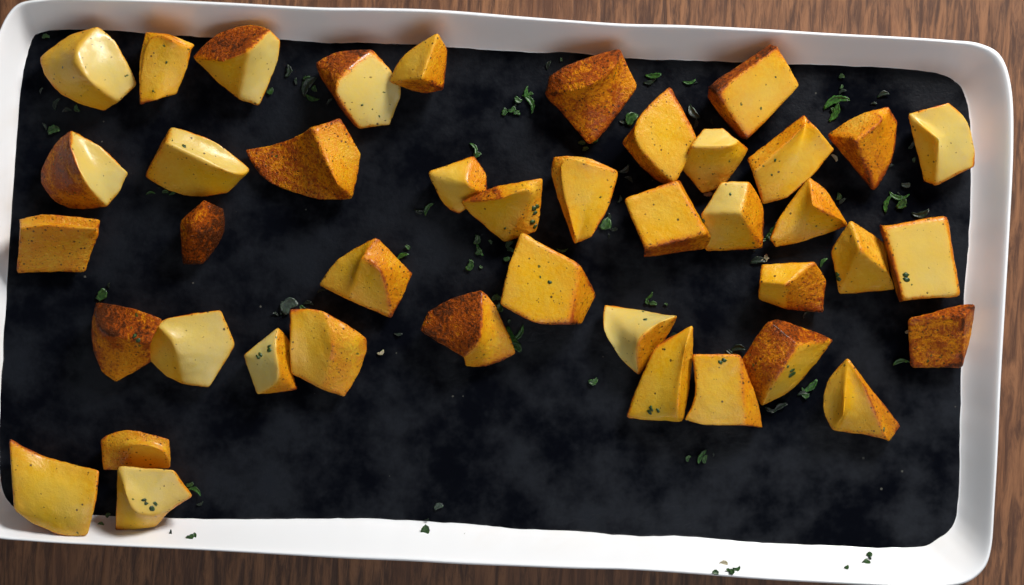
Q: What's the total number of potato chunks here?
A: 42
